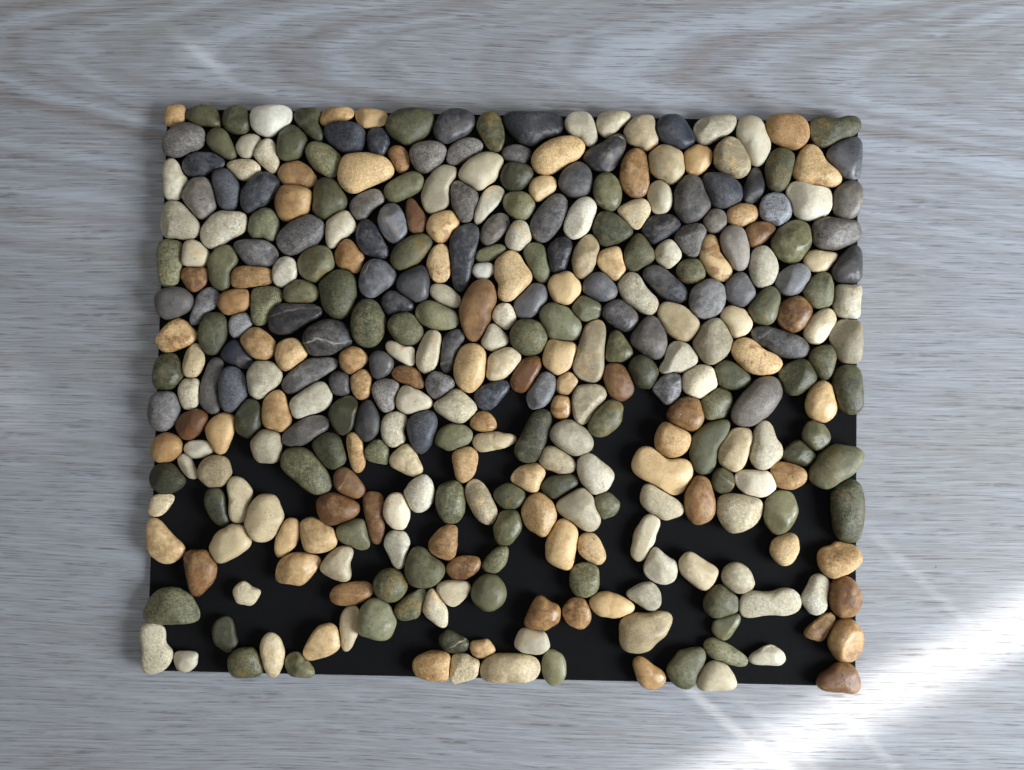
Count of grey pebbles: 71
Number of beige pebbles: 98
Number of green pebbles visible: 86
